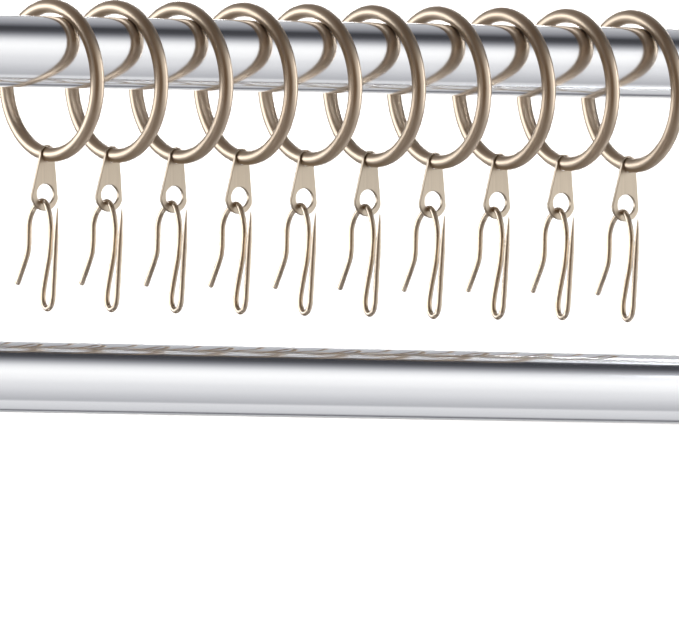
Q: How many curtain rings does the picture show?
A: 10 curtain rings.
